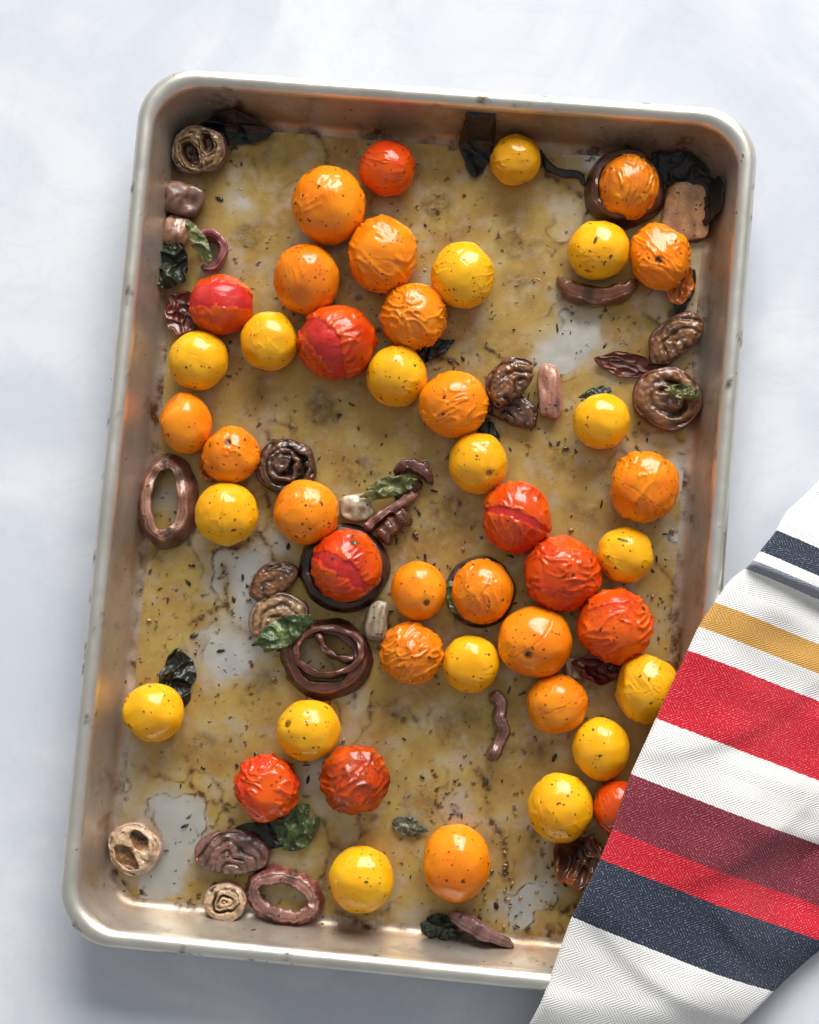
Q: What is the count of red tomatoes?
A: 10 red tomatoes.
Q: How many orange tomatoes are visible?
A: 17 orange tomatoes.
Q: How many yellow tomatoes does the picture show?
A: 17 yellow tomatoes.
